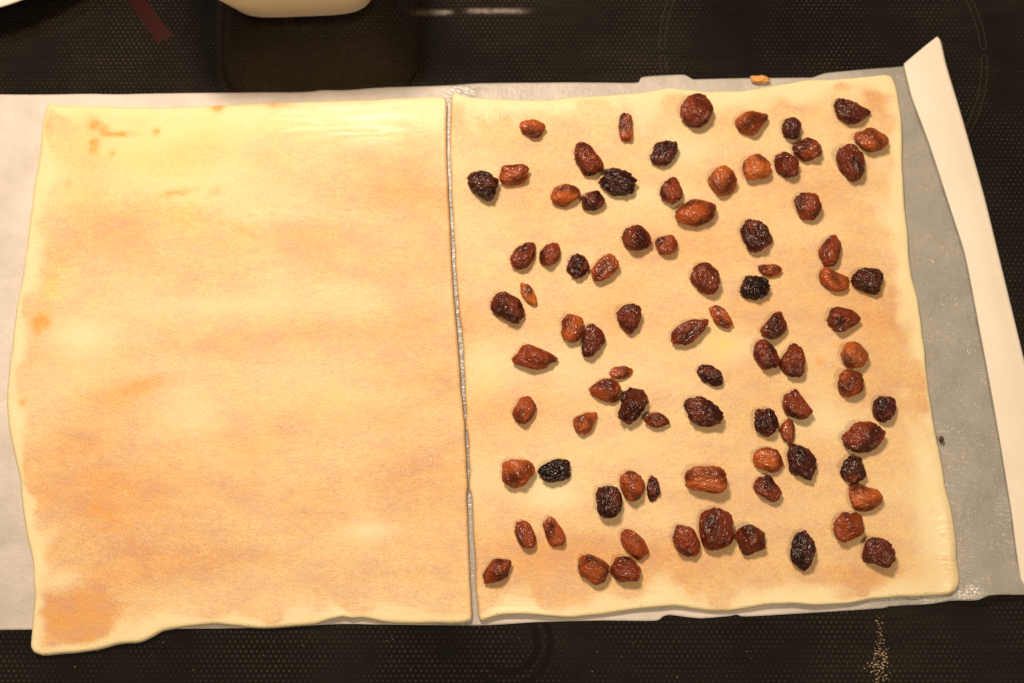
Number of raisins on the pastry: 85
